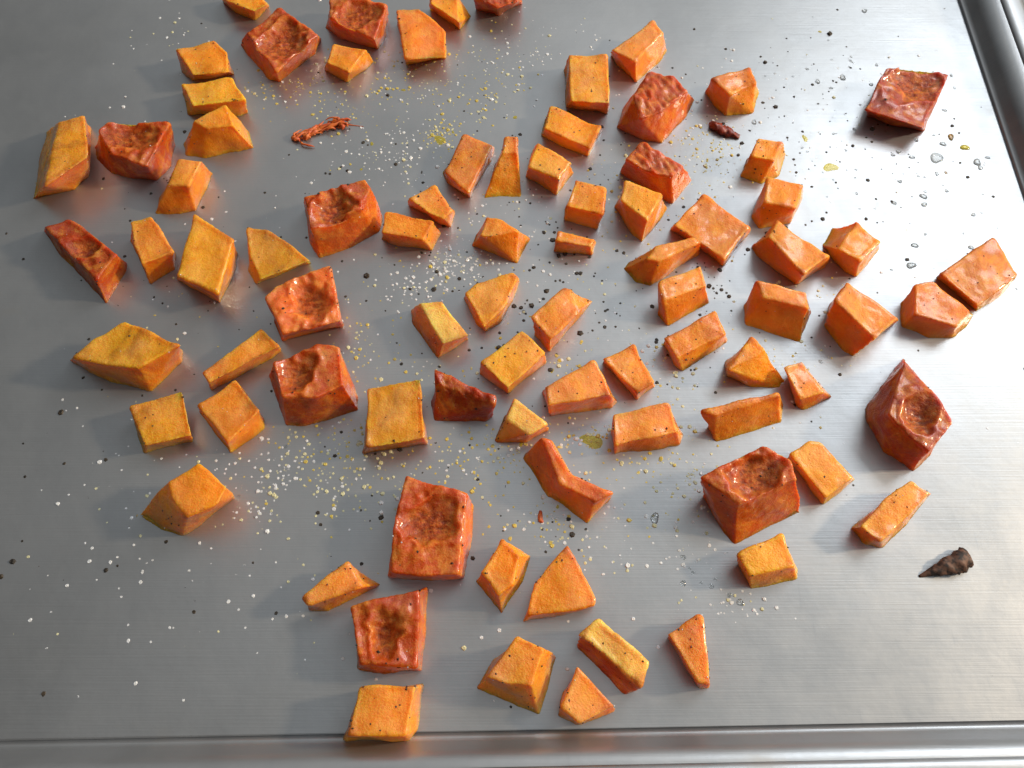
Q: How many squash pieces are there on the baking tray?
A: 82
